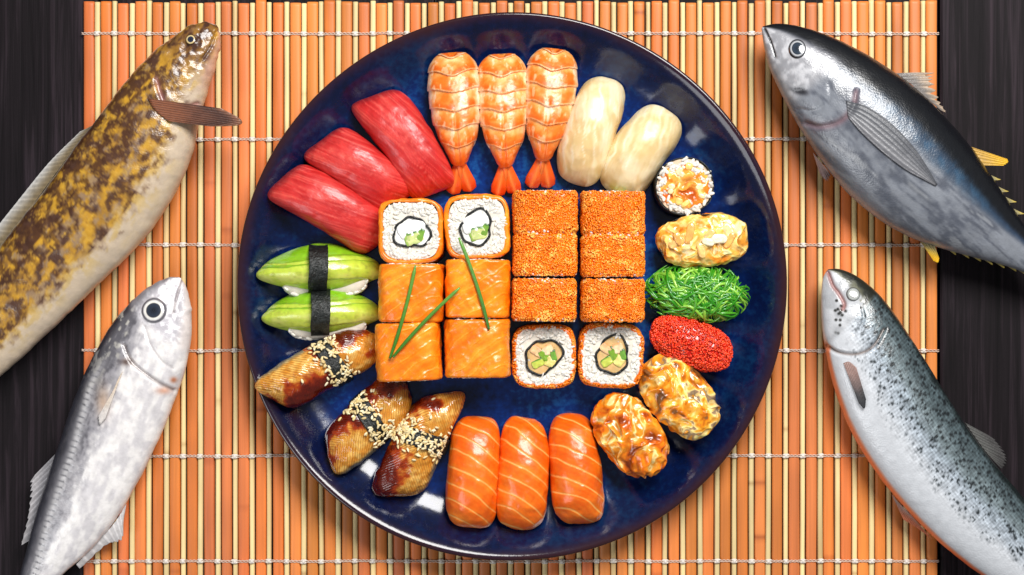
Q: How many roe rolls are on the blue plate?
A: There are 8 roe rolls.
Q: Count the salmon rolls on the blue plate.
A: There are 6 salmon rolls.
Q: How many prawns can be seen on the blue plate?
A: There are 3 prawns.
